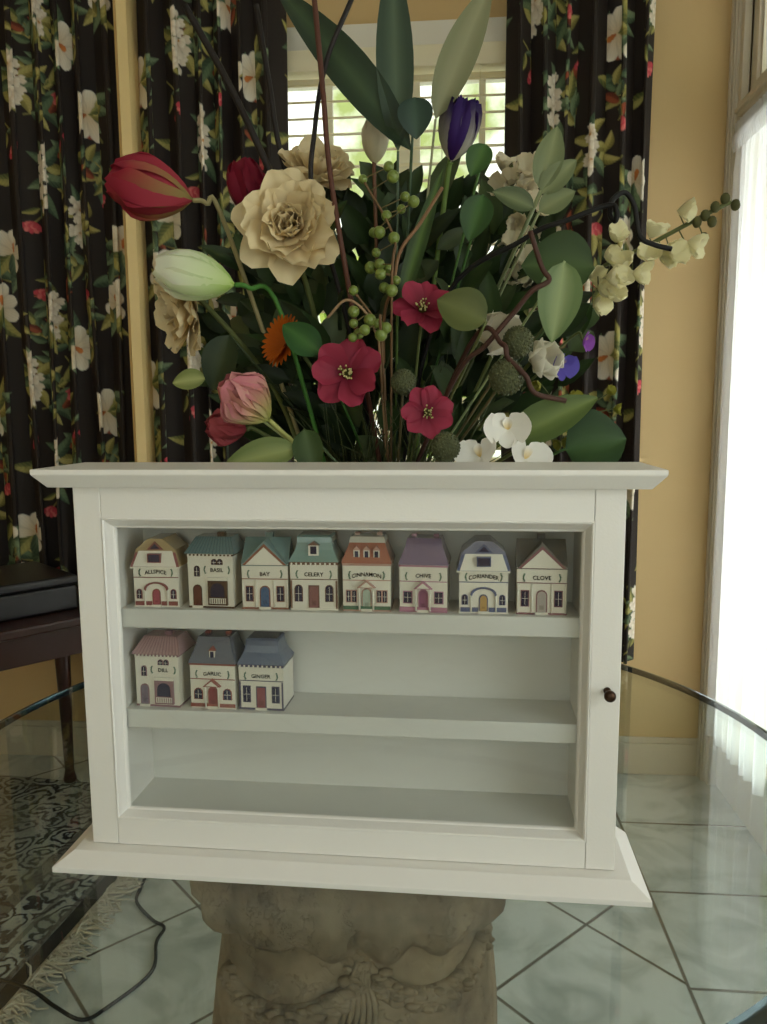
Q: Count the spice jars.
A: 11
